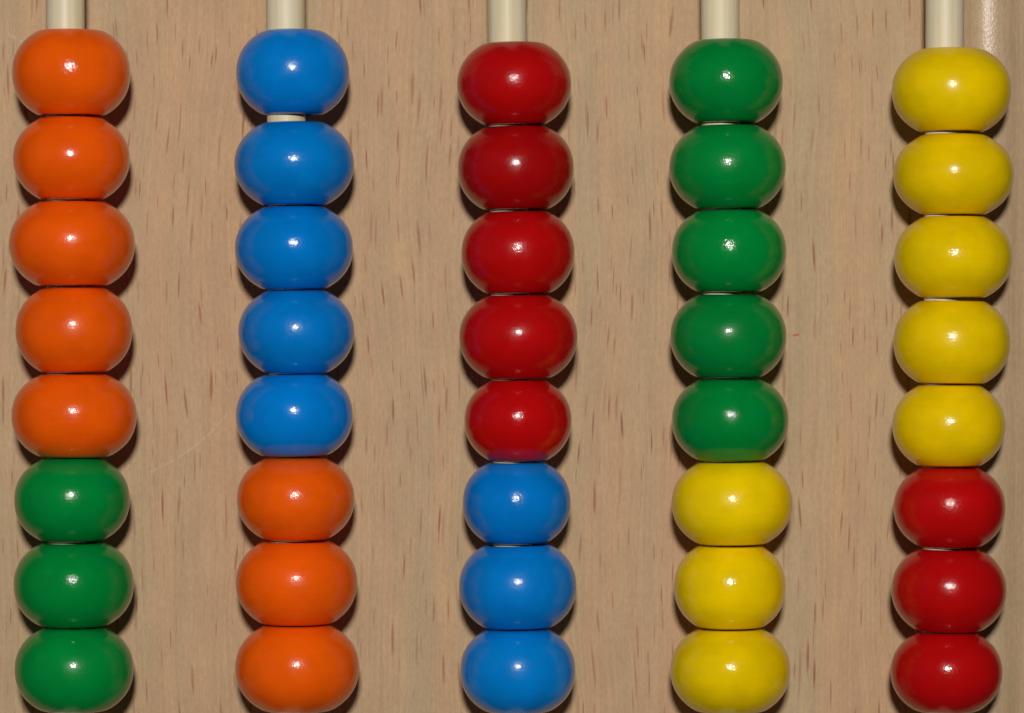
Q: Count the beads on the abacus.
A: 40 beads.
